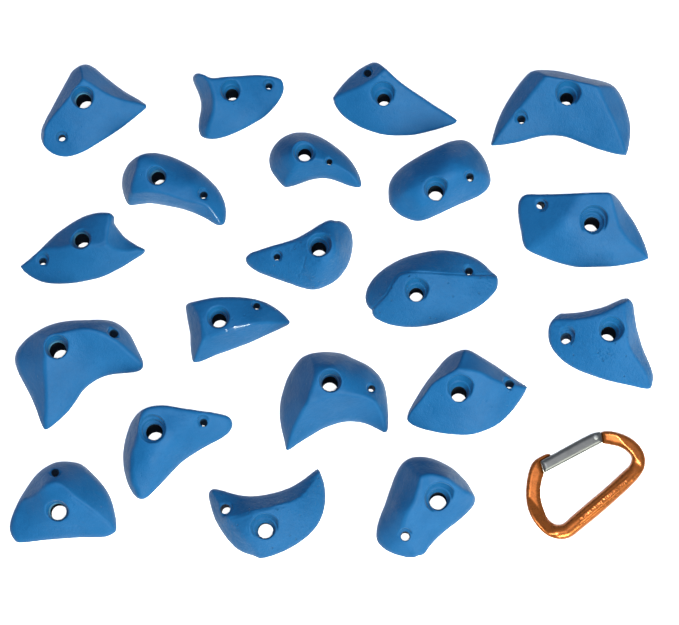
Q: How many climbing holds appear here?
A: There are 20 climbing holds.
